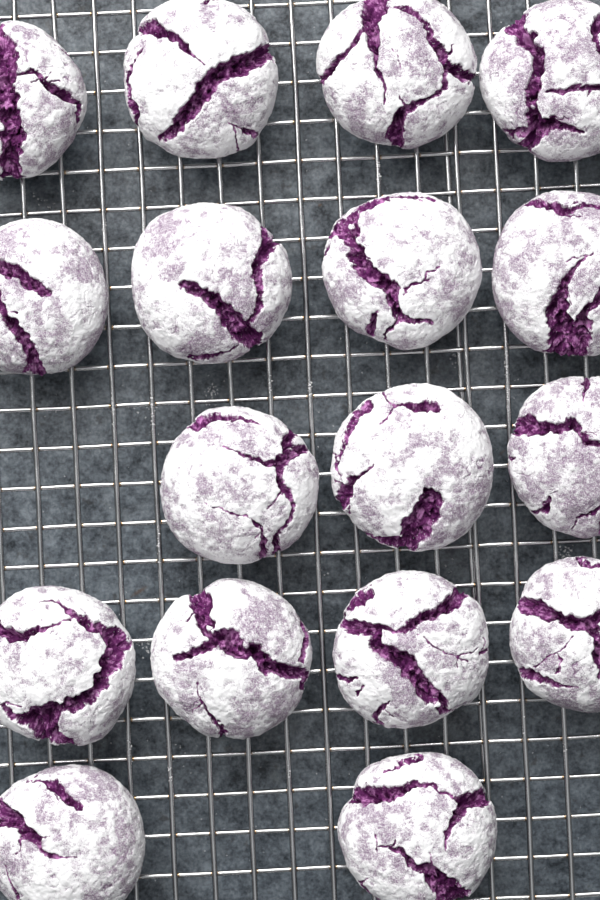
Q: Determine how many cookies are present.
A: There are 17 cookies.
